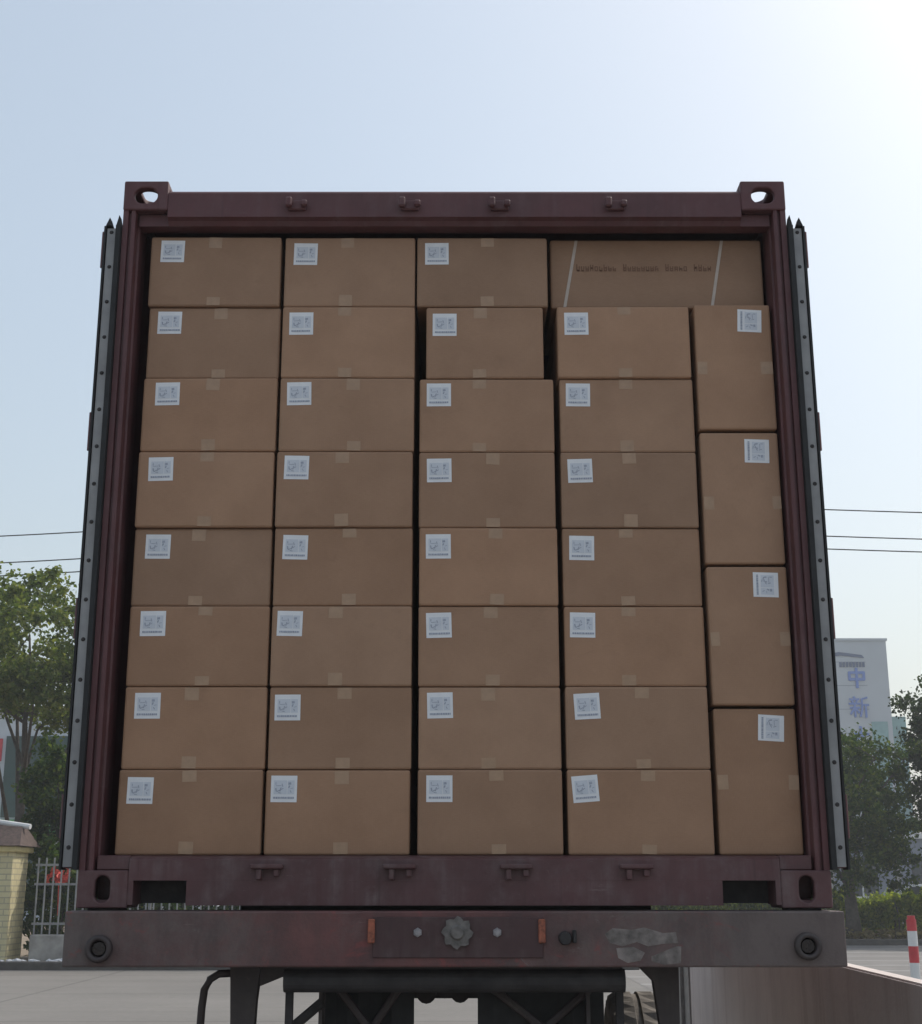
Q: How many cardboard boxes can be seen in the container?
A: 36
